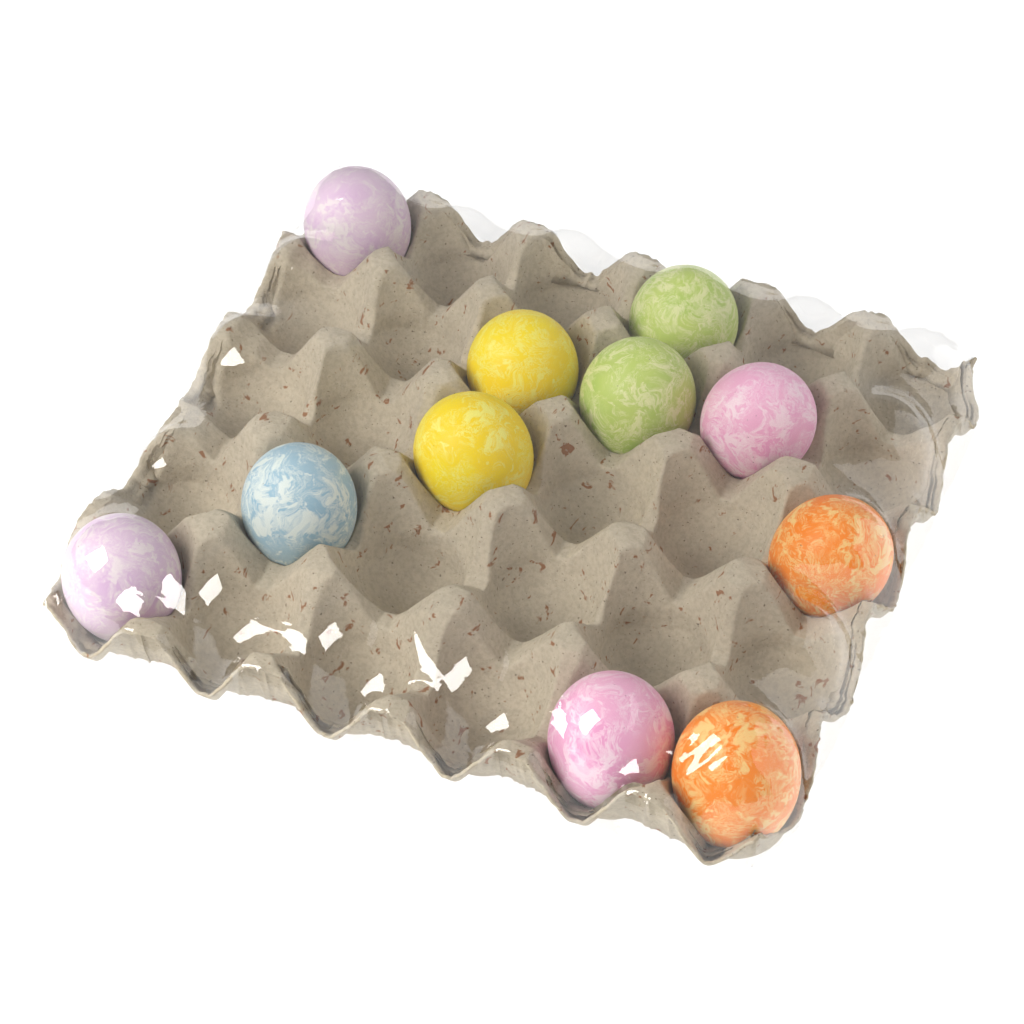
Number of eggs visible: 11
